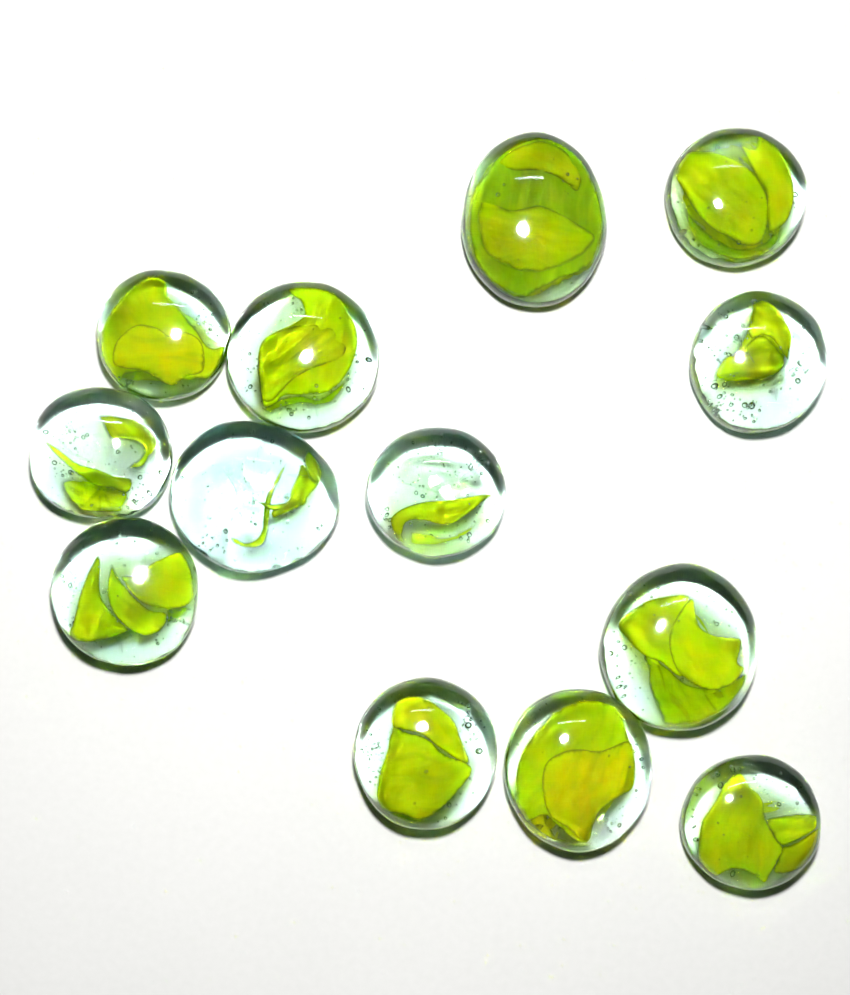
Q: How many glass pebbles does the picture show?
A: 13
